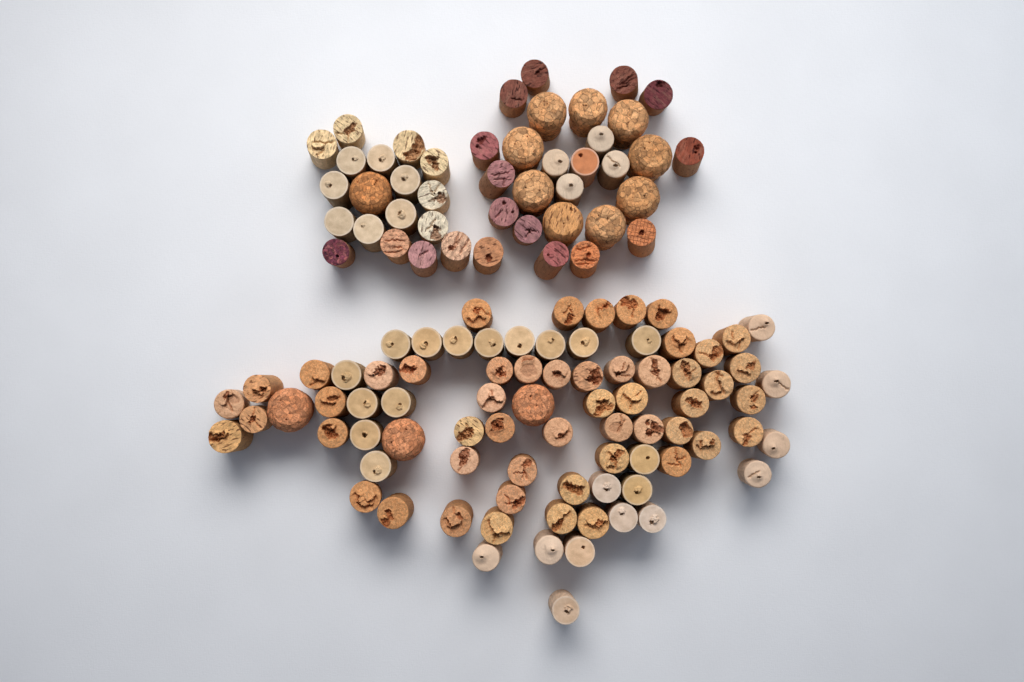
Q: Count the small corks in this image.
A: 112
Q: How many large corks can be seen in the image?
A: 13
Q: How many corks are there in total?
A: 125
